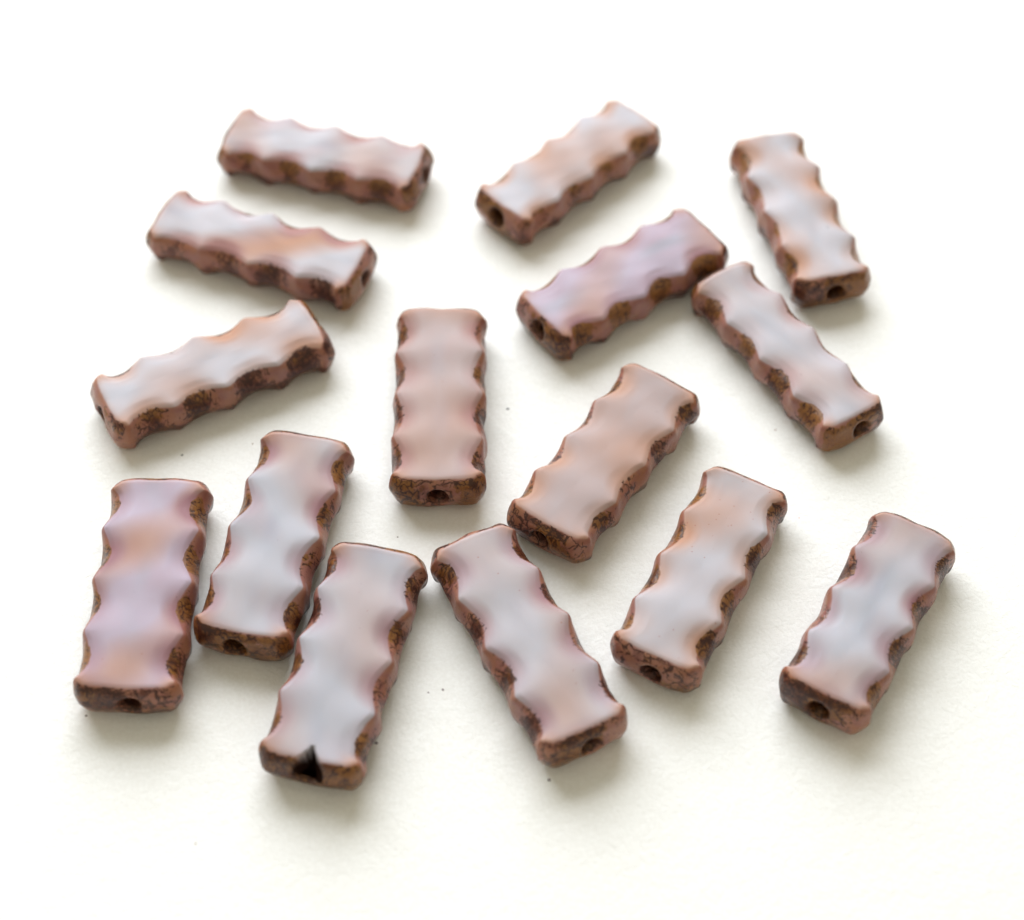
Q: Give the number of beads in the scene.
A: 15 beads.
